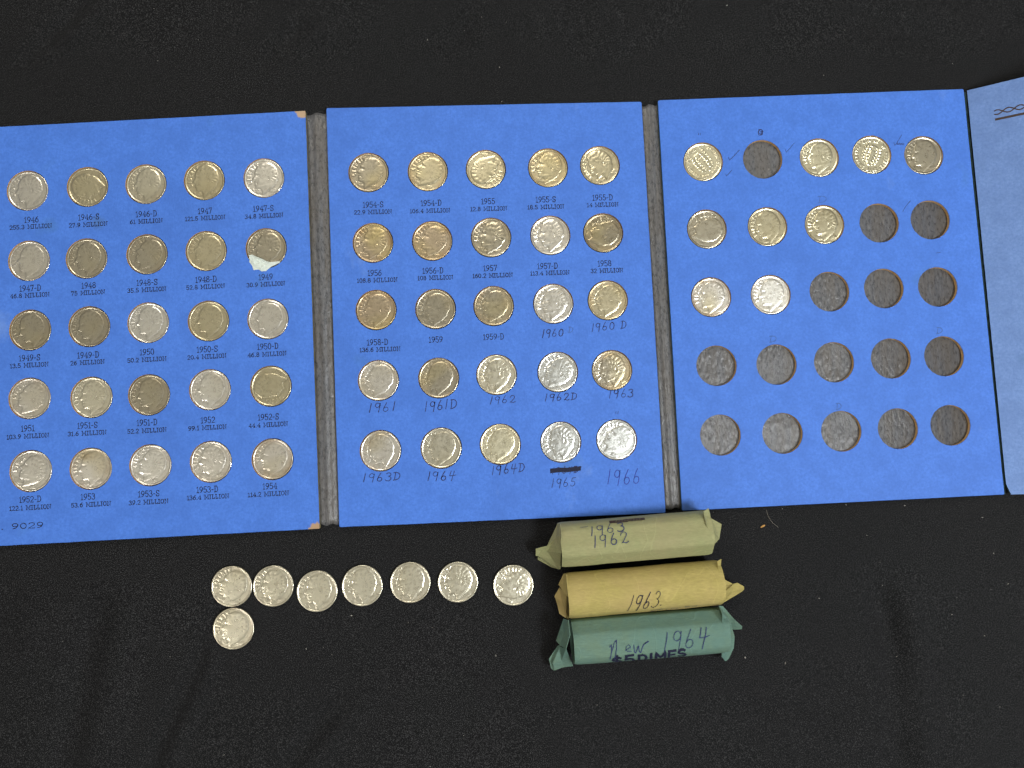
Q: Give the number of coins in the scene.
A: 67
